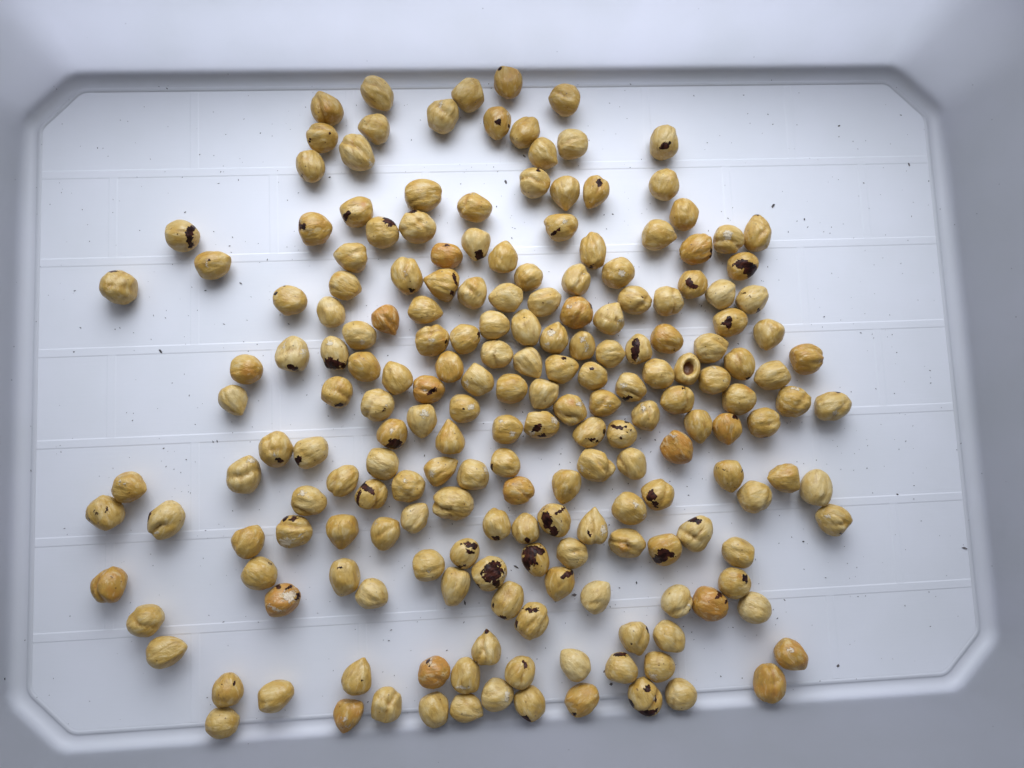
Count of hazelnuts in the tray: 200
